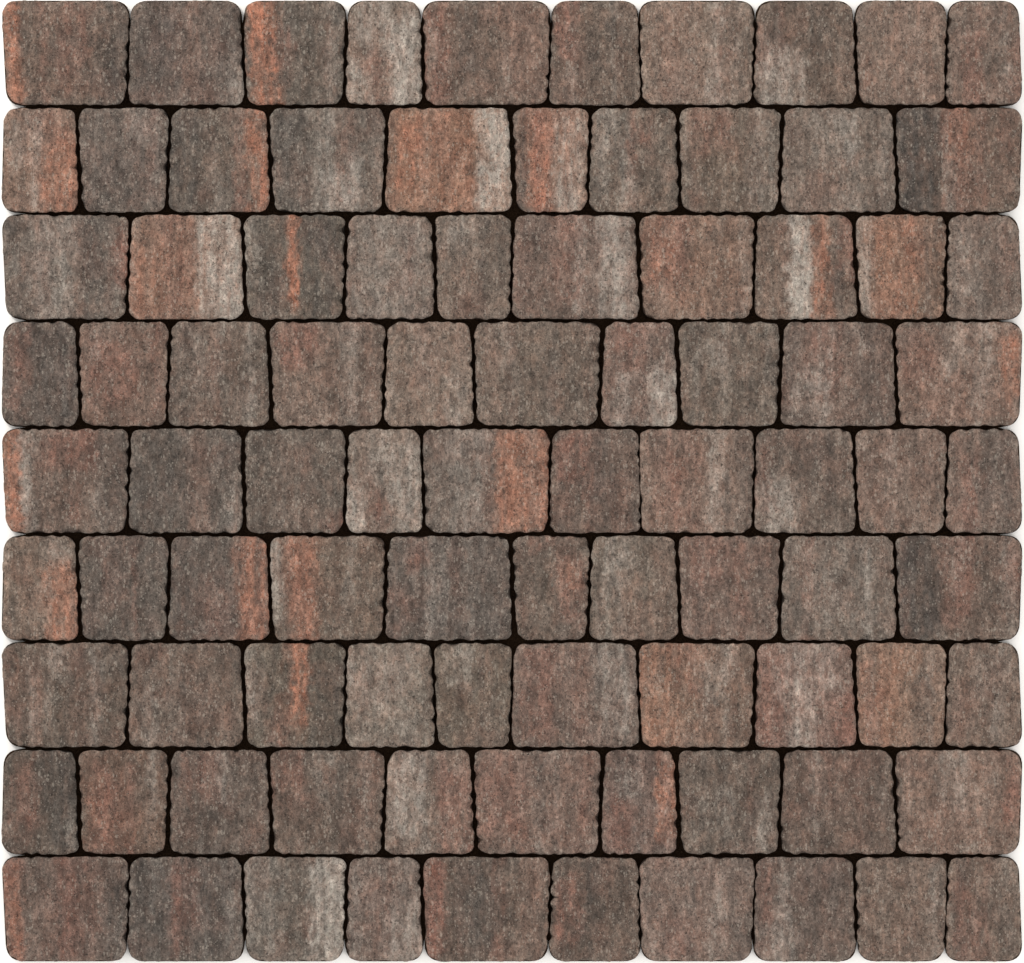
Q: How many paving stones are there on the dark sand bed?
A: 90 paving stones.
